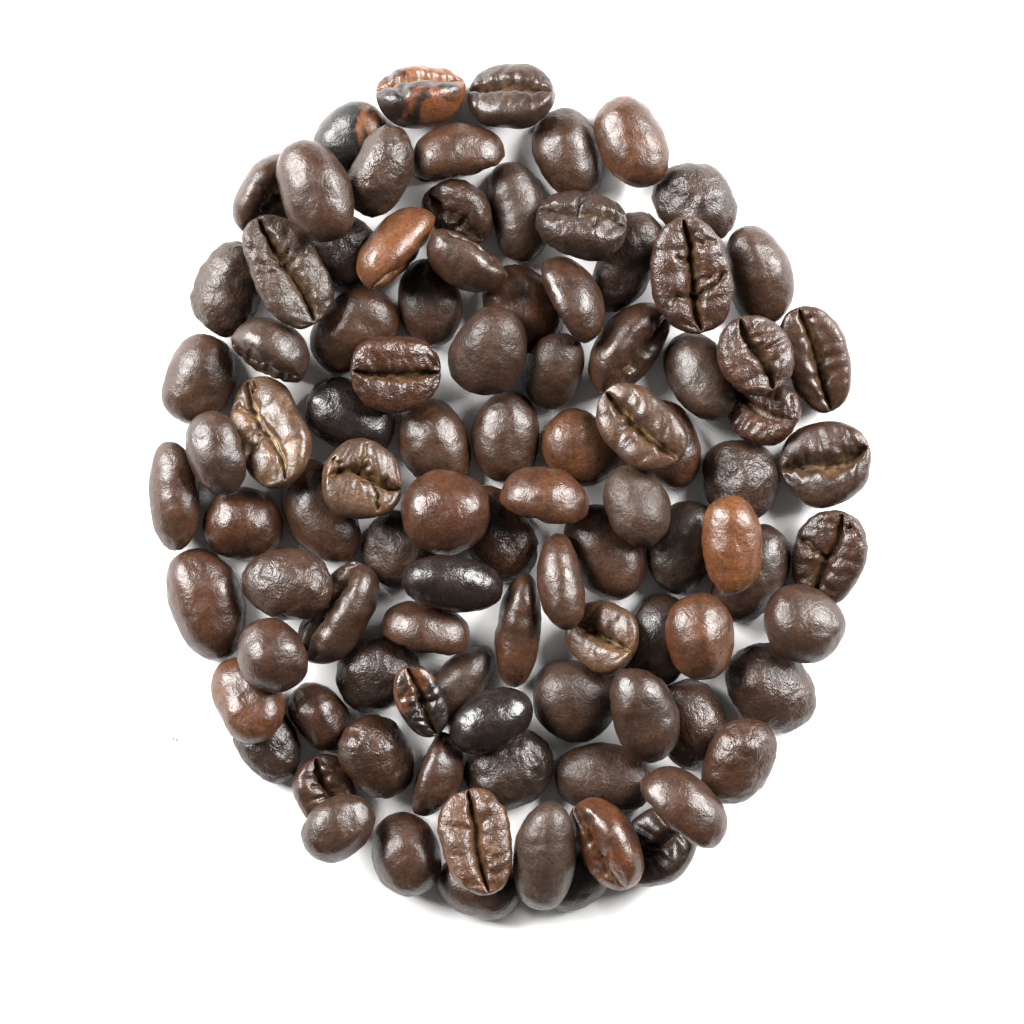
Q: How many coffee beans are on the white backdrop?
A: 97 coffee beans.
